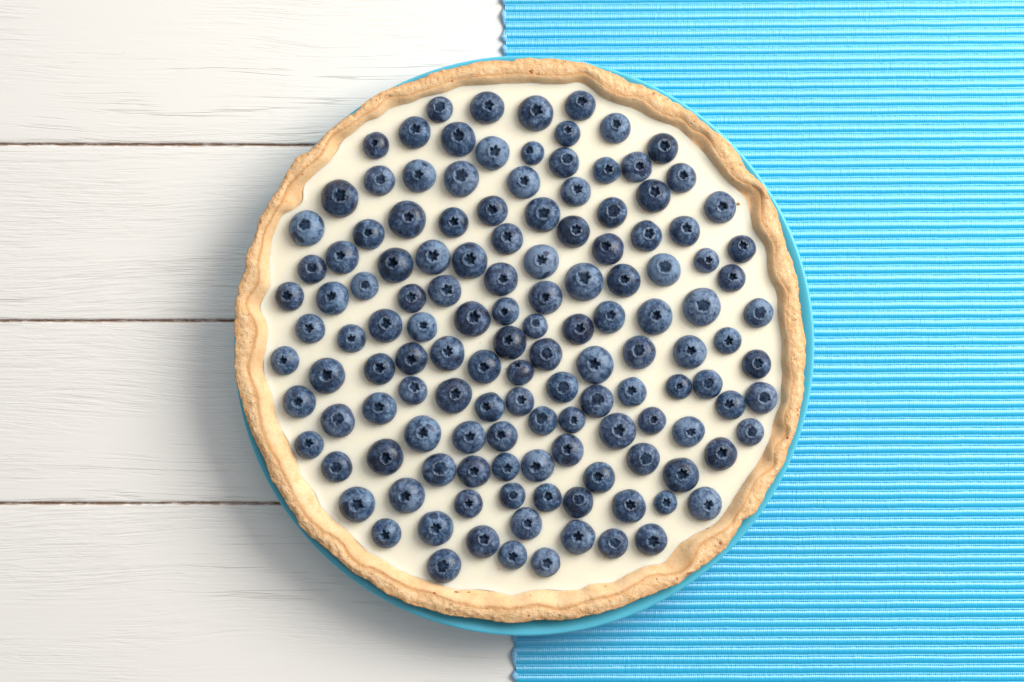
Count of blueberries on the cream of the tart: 135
